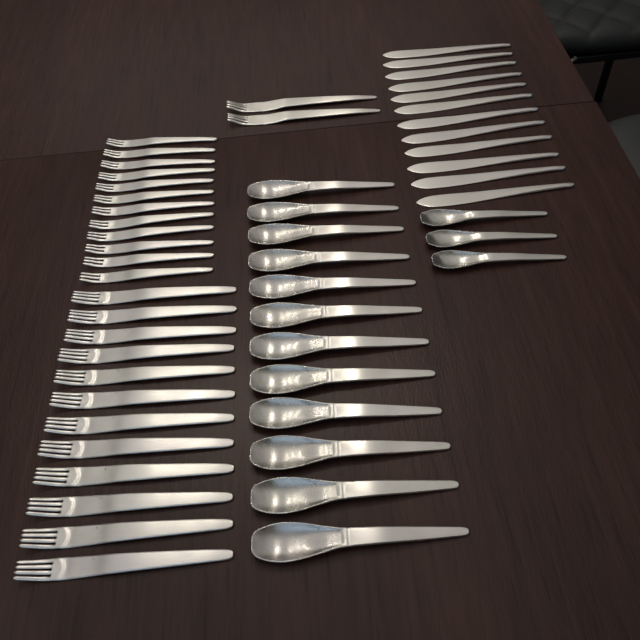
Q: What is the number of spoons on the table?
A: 15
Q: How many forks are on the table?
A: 26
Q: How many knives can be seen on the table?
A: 12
